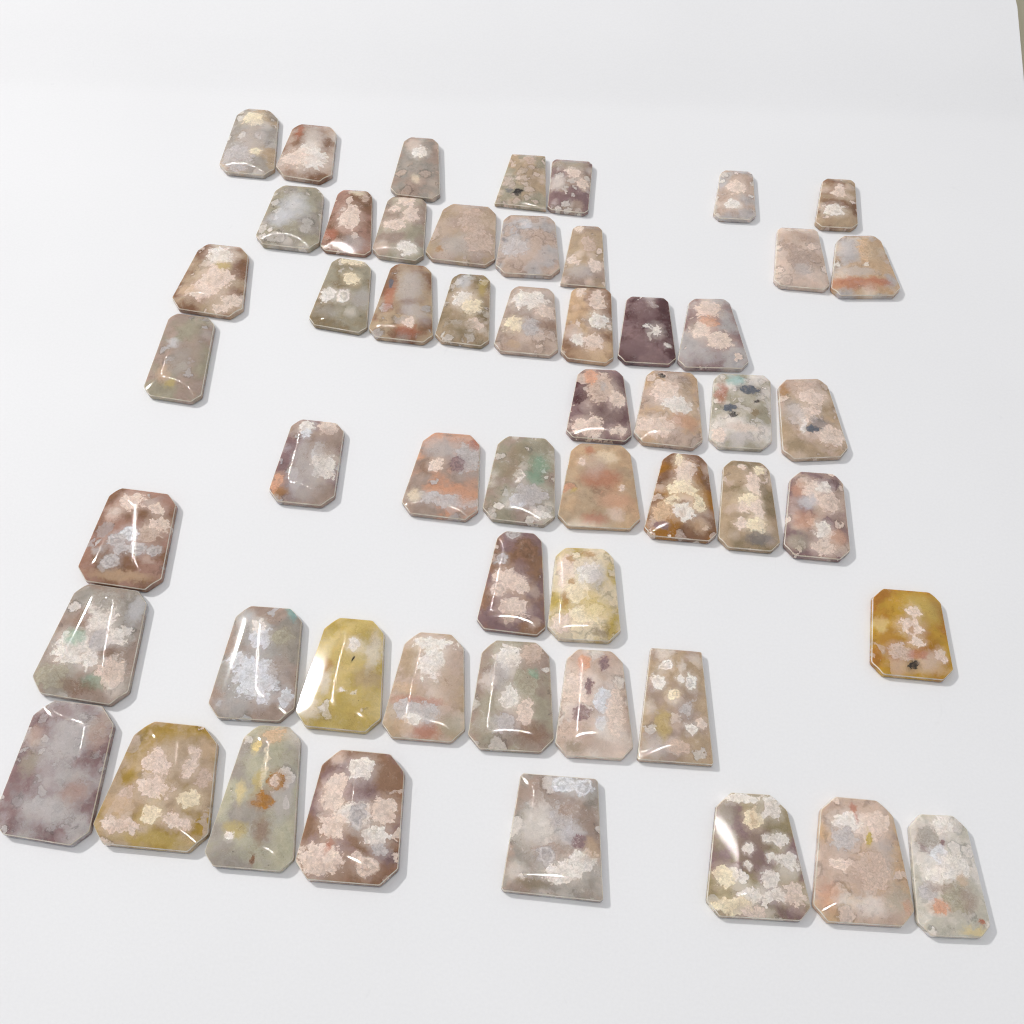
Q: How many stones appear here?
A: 54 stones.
